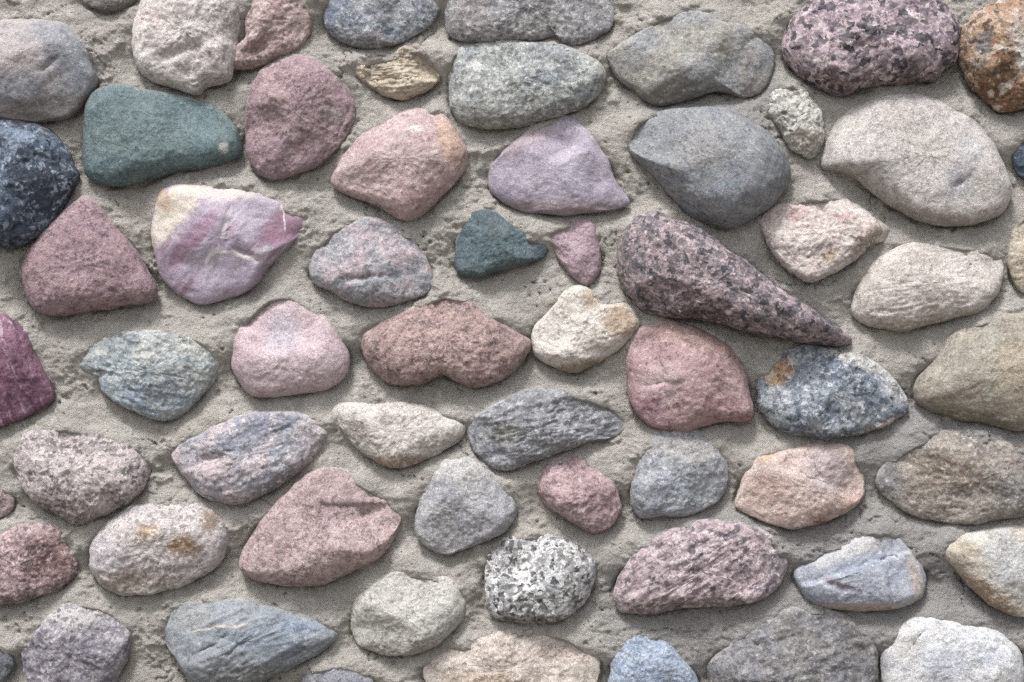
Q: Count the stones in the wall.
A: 63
